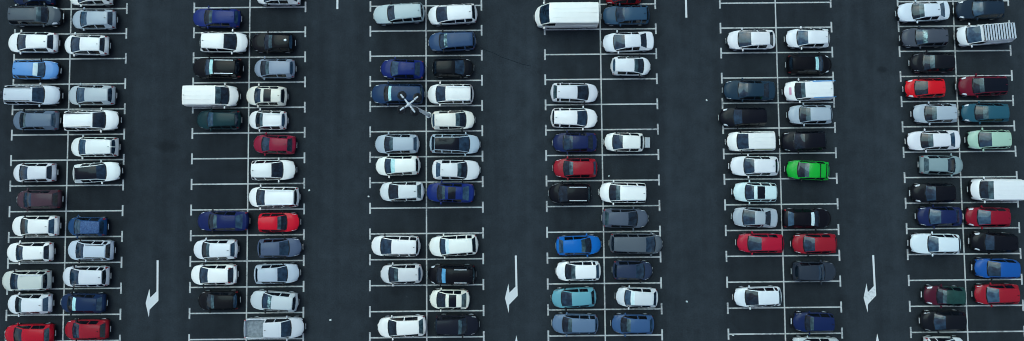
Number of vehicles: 132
